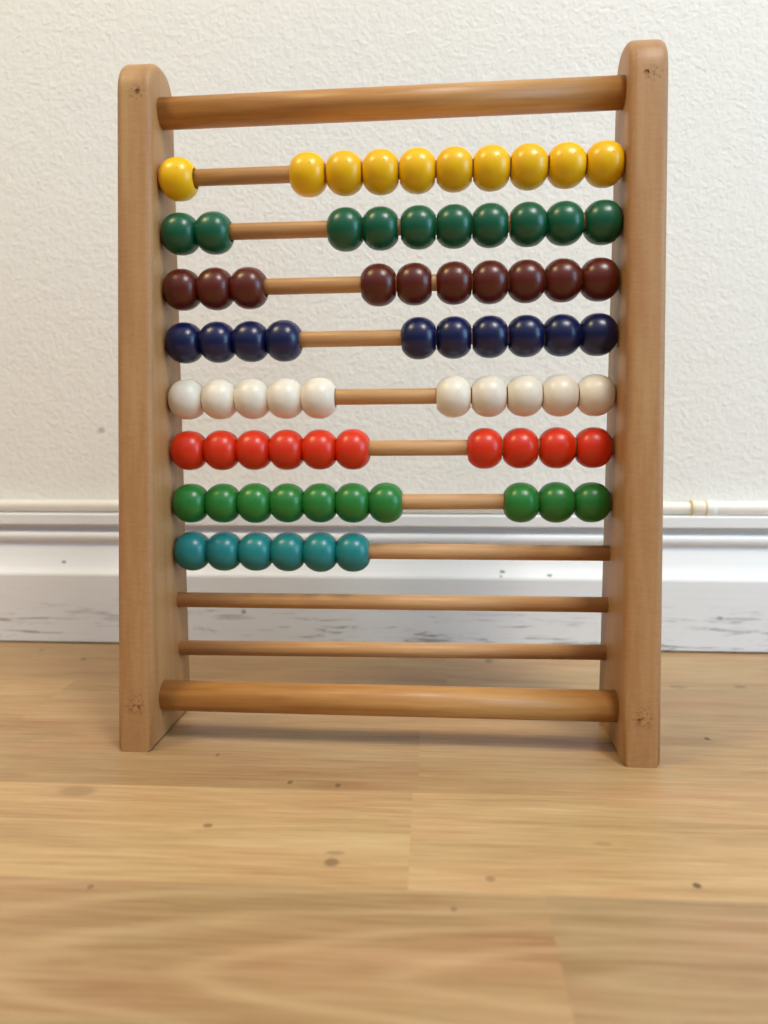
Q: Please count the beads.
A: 76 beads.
